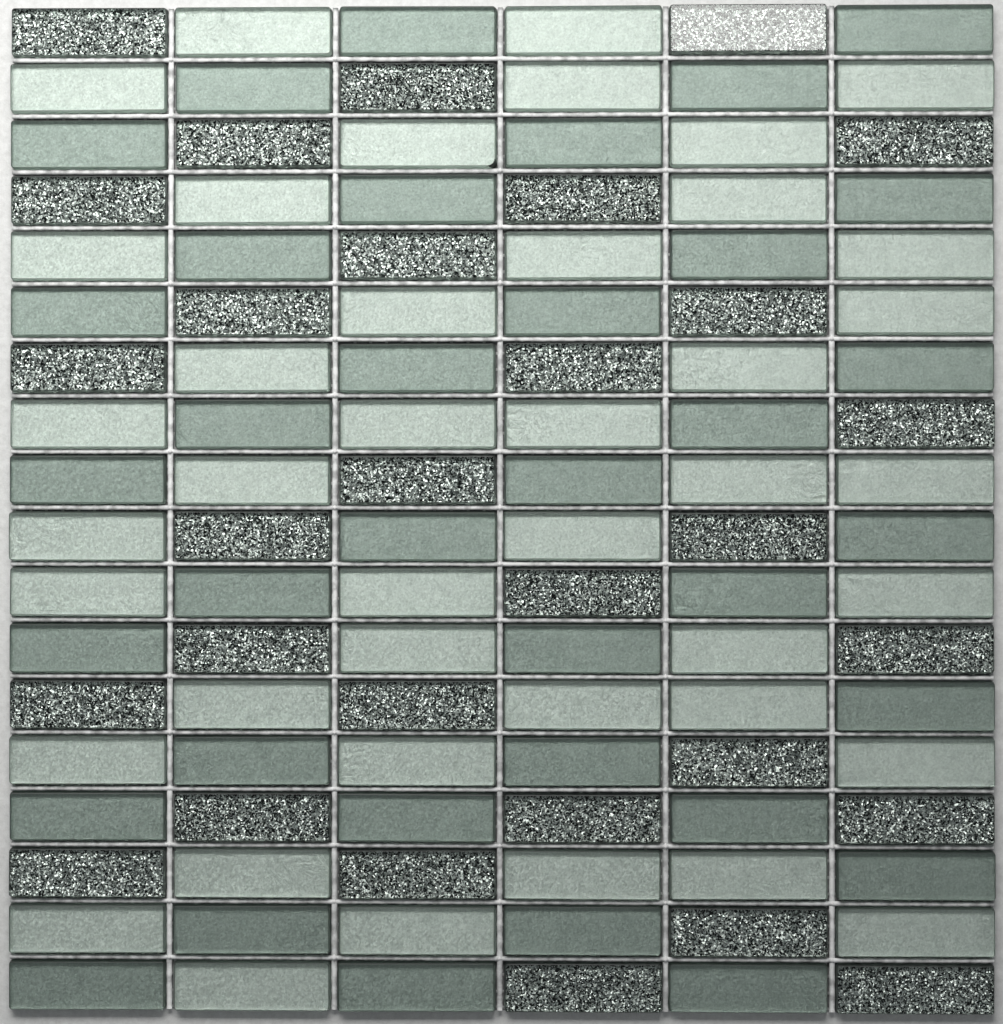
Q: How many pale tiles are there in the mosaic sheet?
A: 42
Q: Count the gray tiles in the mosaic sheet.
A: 36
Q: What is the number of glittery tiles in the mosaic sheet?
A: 30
